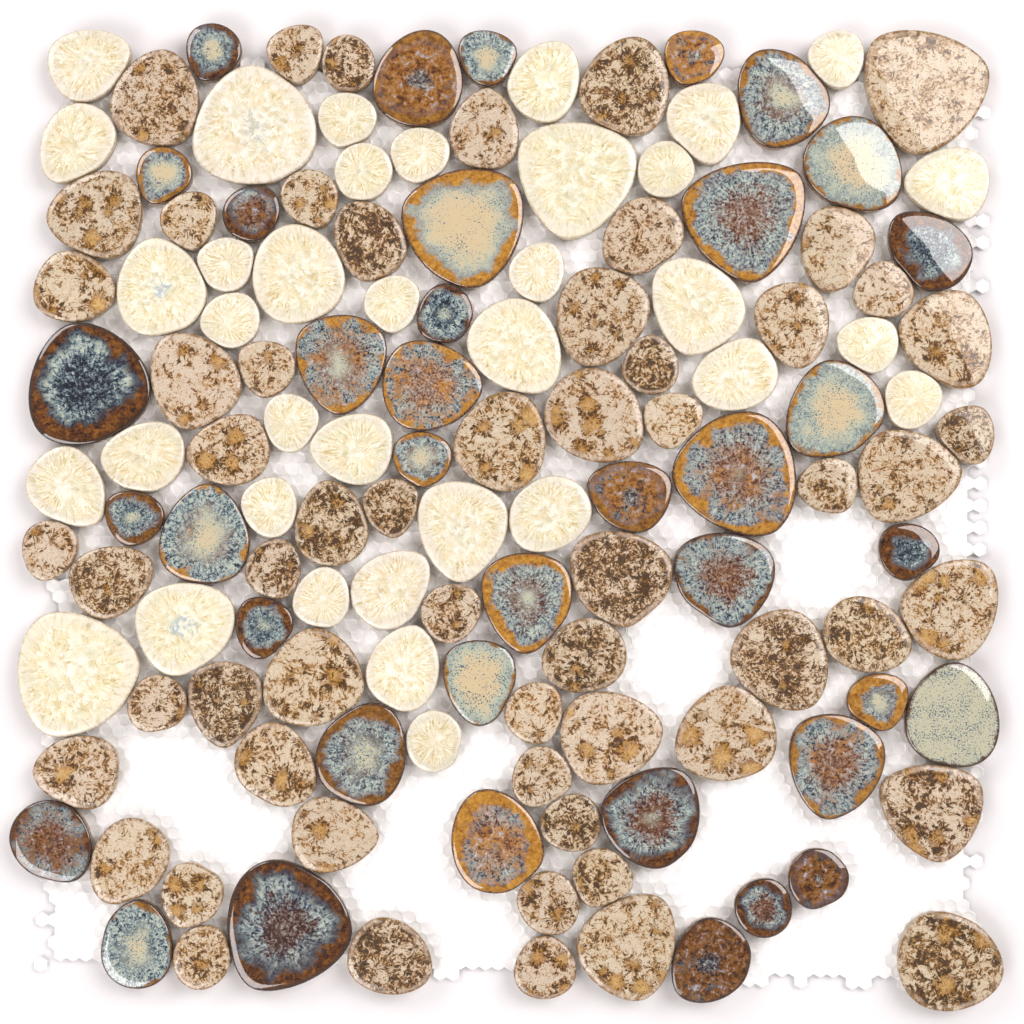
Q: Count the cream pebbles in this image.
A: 36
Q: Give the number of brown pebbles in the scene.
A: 59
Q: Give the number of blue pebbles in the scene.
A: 38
